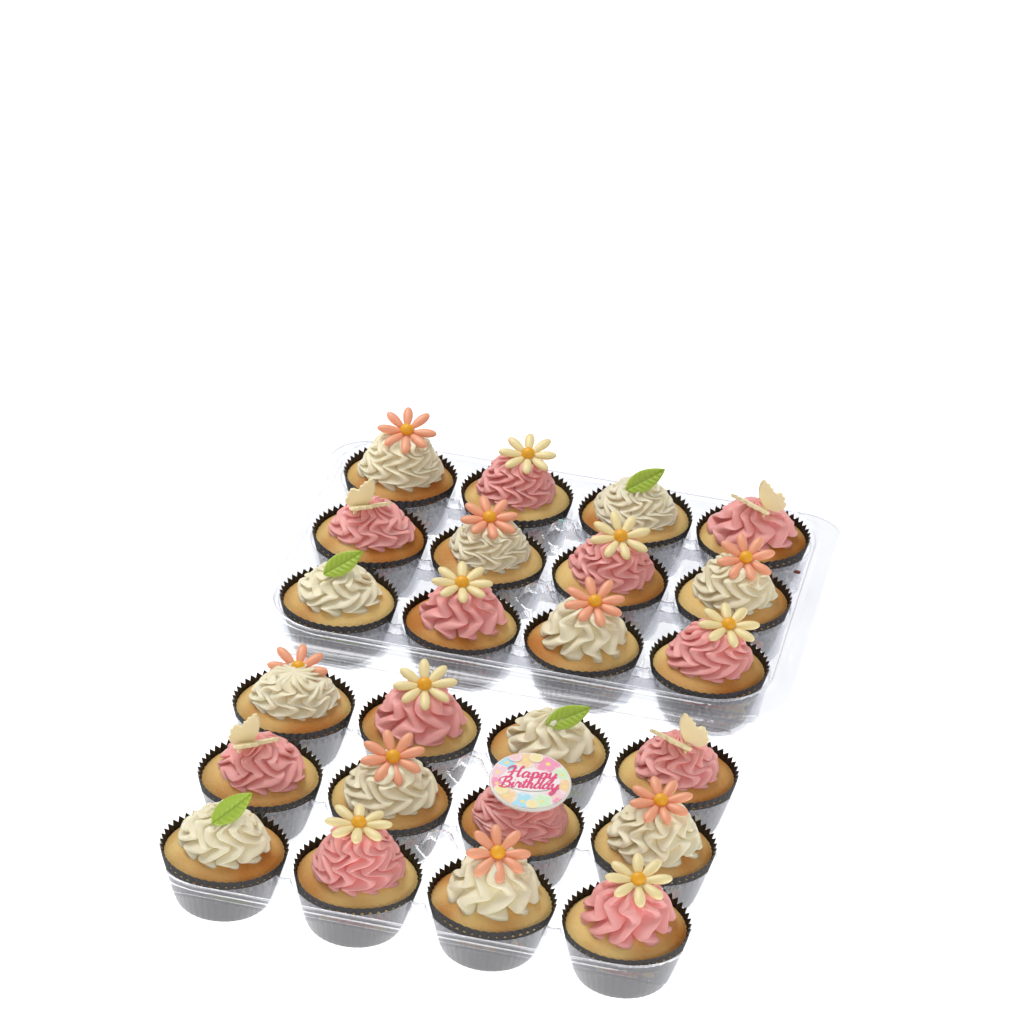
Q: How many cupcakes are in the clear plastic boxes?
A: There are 24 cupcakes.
